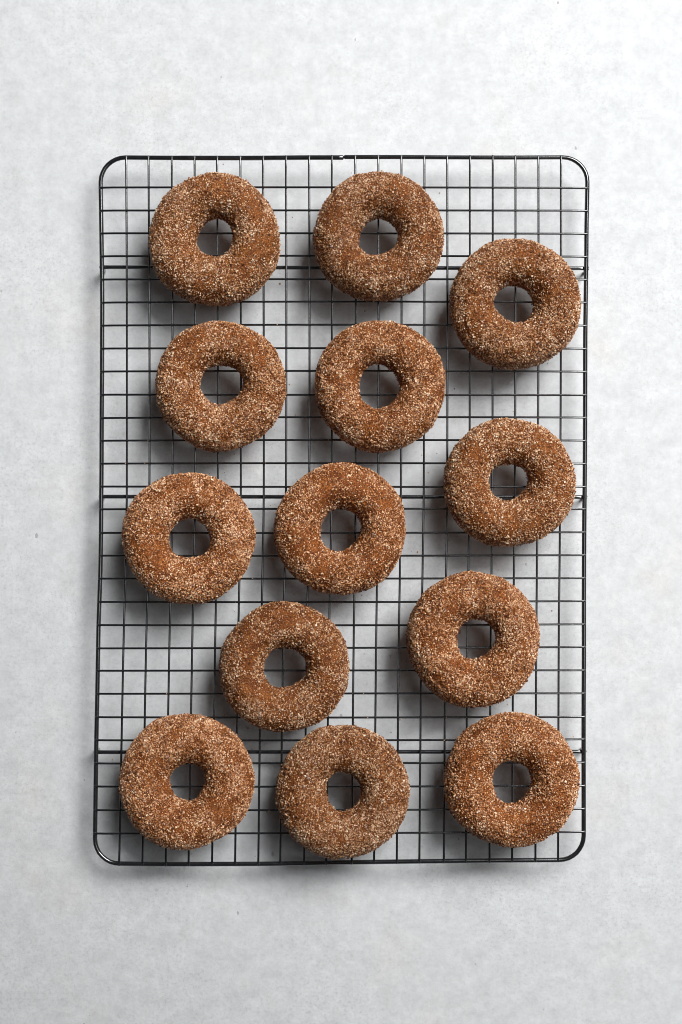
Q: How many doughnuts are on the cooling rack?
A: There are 13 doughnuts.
